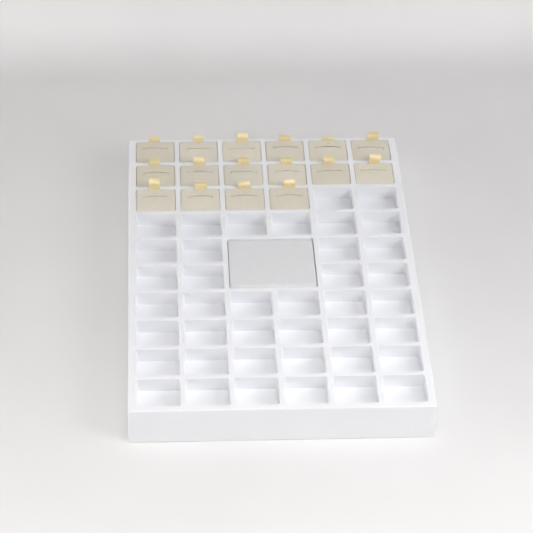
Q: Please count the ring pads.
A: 16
